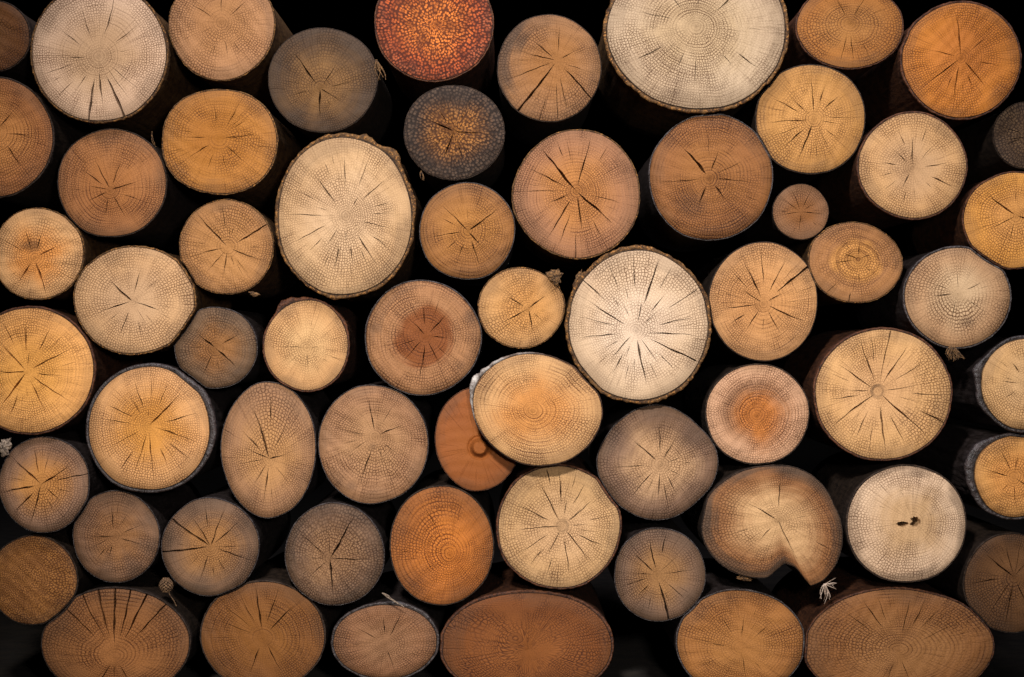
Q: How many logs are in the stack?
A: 61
